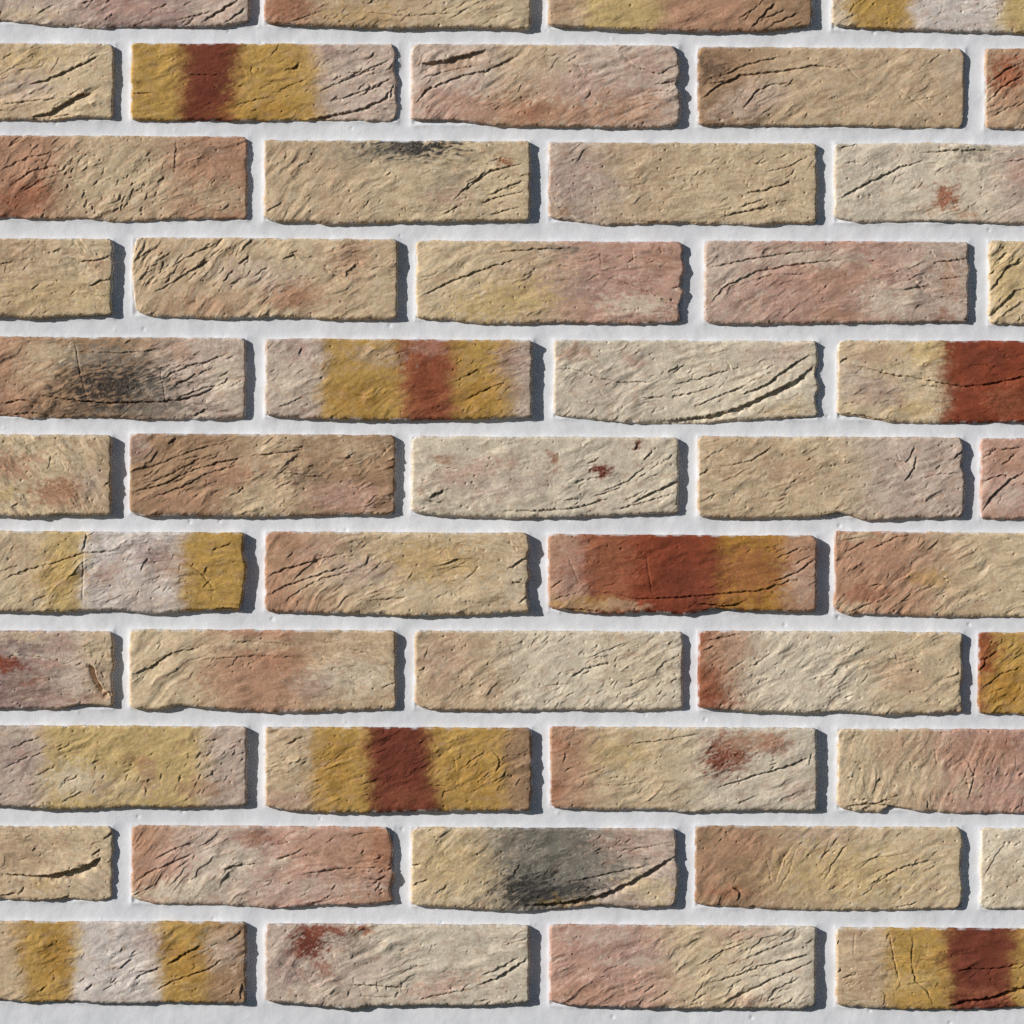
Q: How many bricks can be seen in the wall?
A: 49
